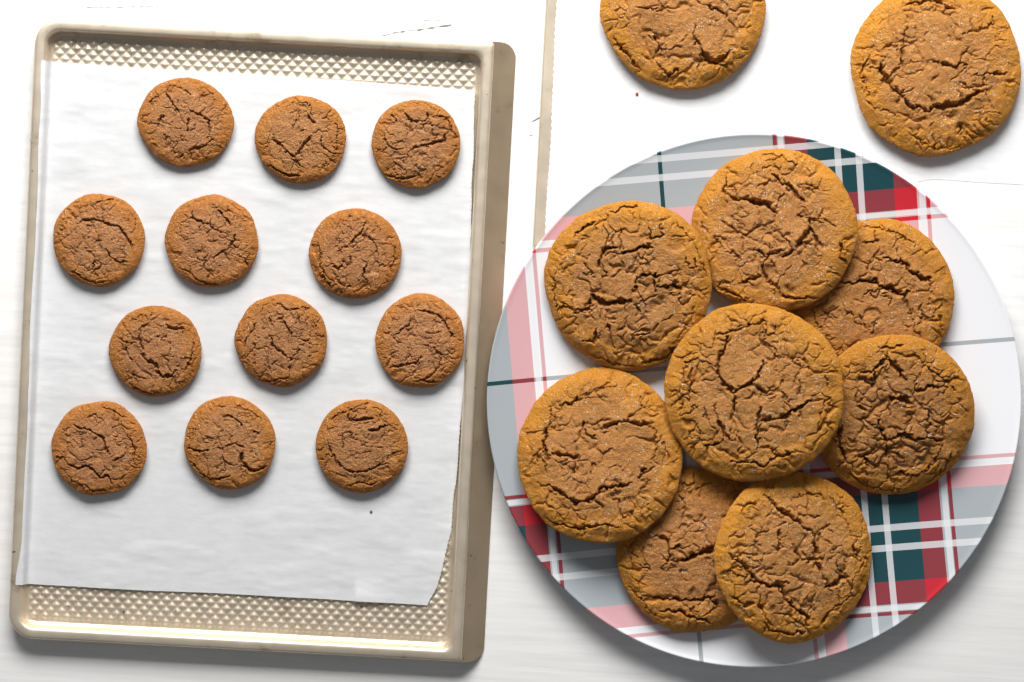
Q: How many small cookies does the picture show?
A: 12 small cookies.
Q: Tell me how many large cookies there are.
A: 10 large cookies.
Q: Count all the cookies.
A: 22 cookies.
